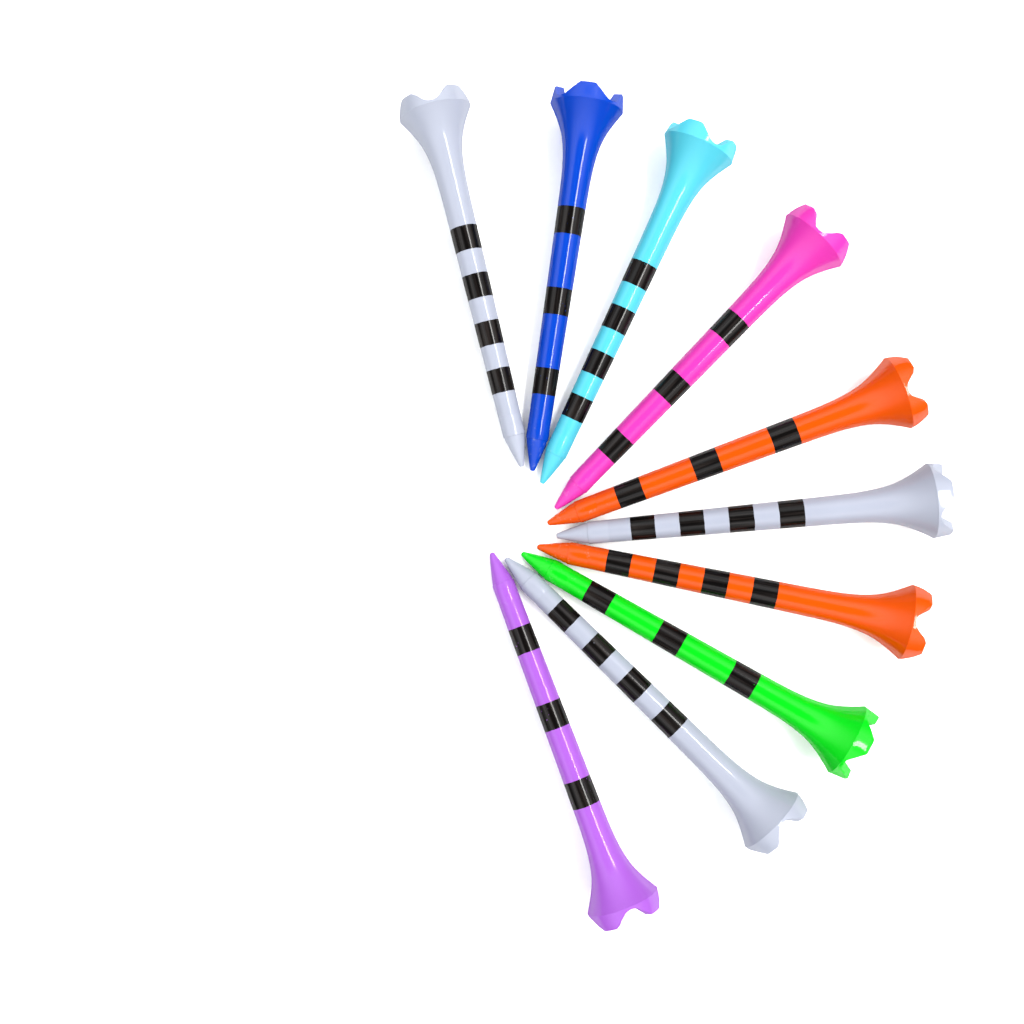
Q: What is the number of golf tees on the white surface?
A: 10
